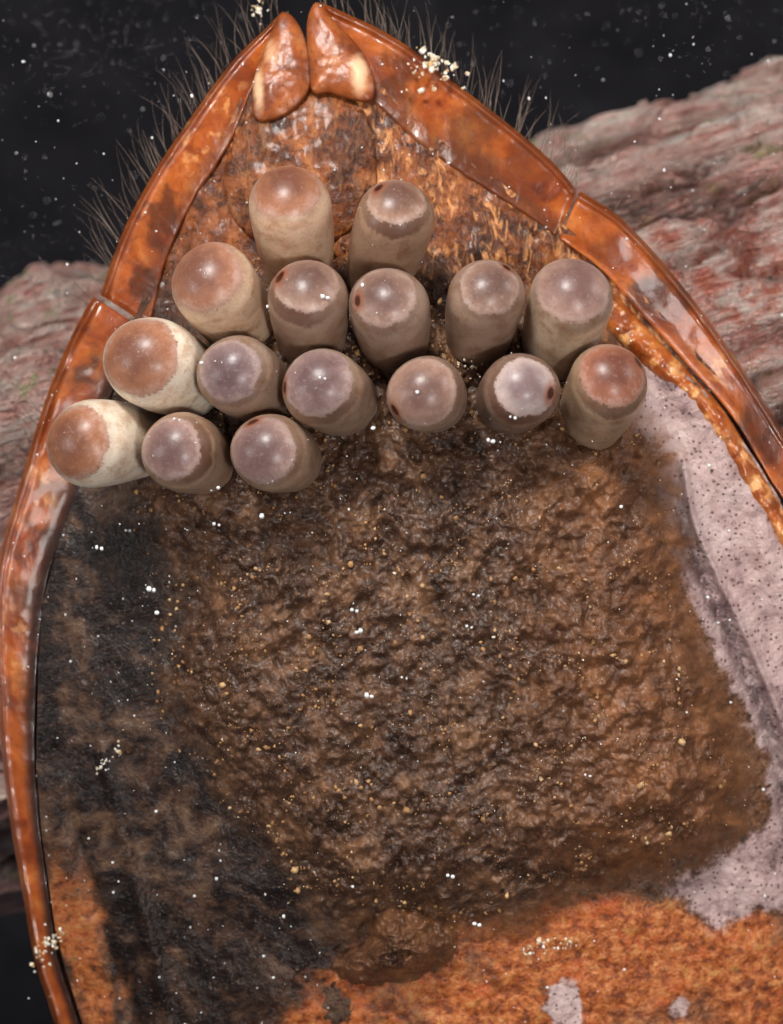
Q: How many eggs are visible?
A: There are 16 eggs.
